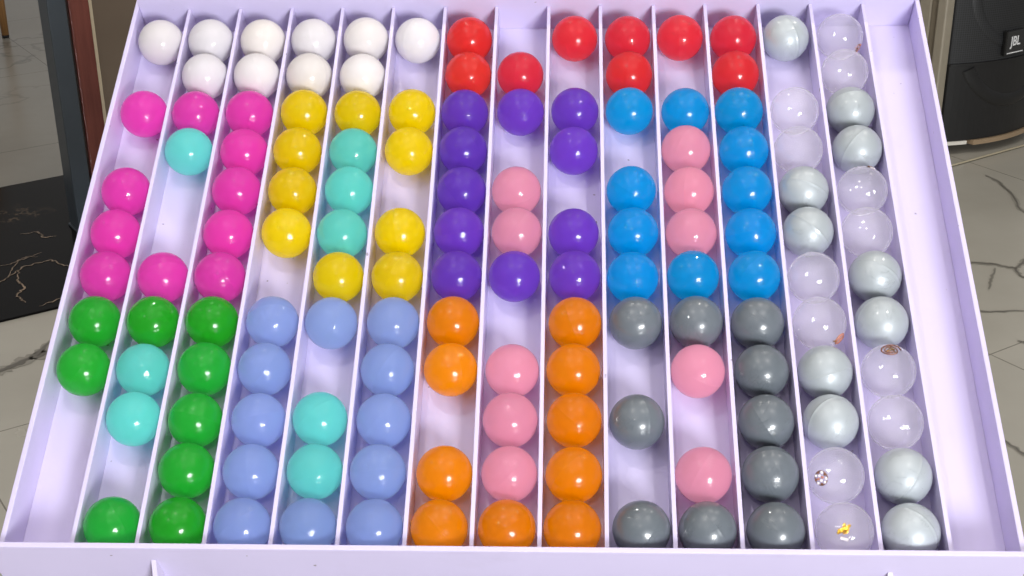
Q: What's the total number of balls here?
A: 144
